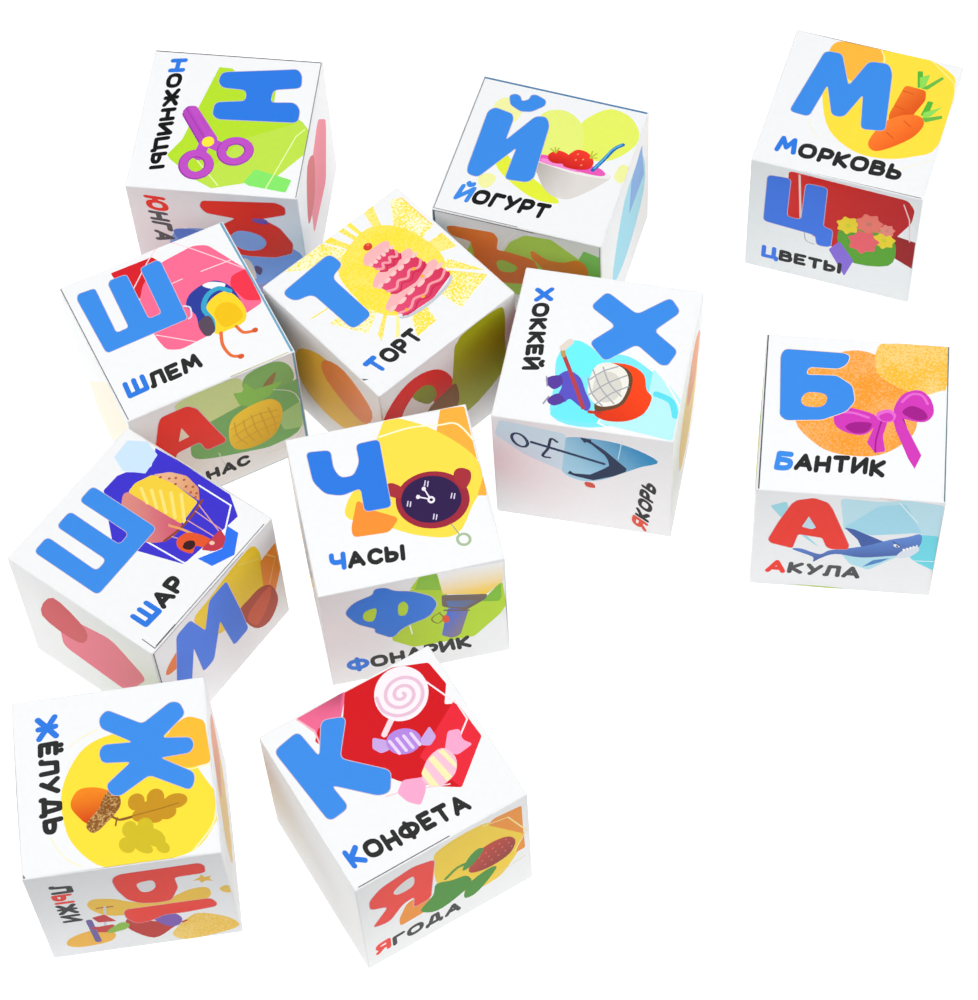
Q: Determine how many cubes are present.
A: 11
